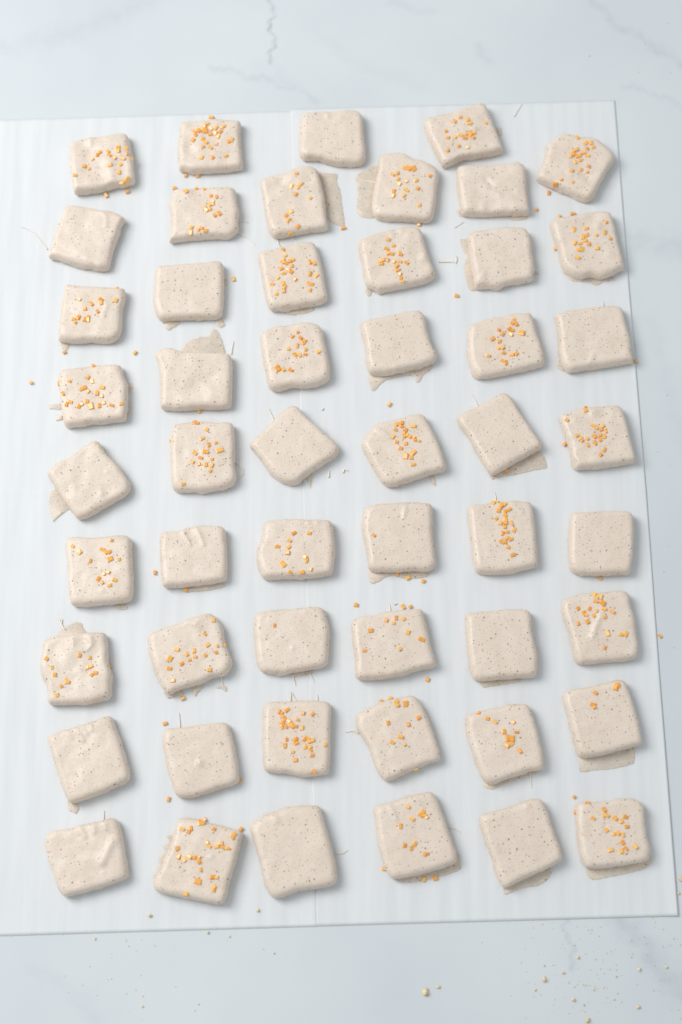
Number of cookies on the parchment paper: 52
